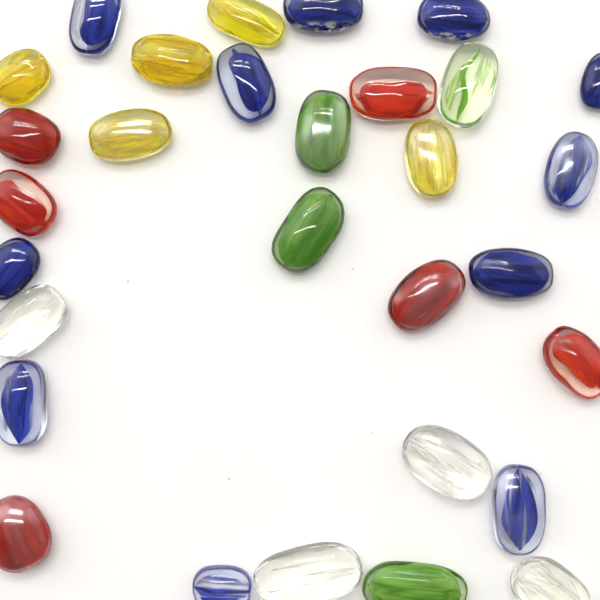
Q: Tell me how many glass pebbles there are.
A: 30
